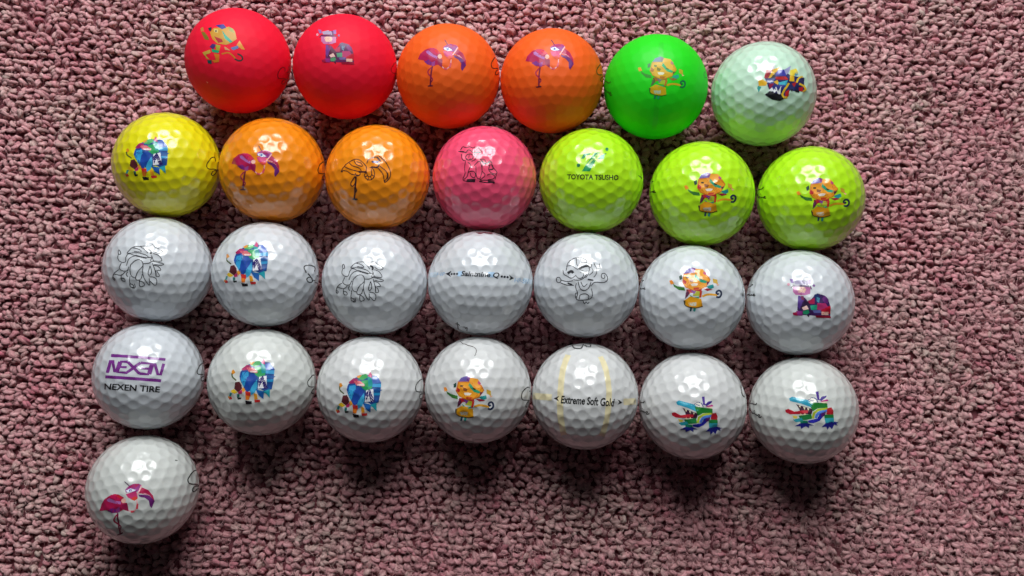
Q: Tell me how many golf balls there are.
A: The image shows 28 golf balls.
